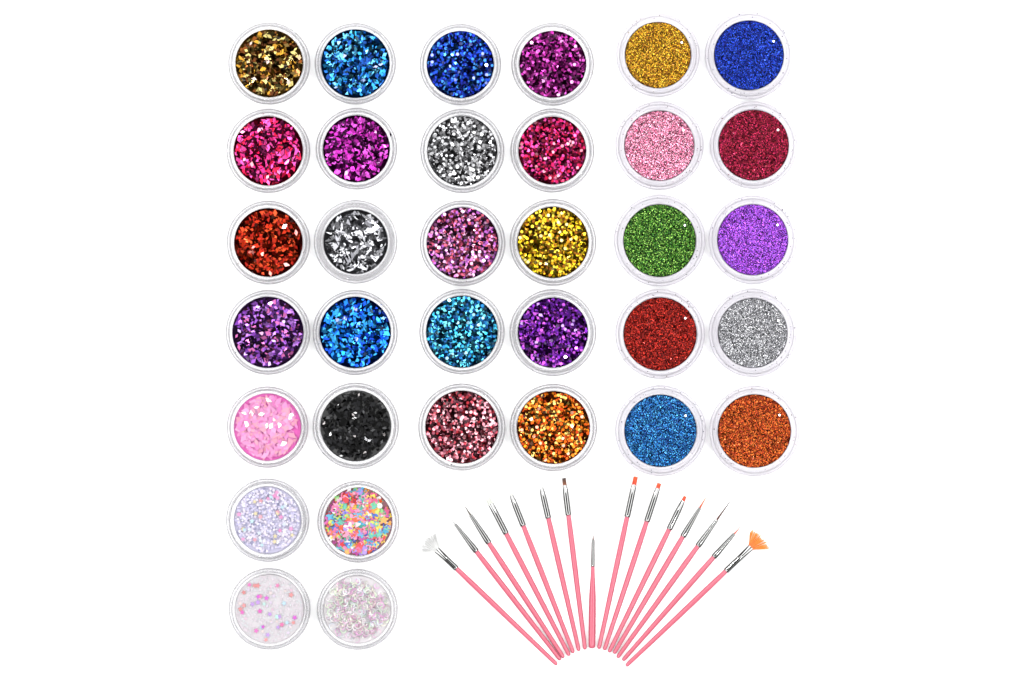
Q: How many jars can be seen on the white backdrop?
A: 34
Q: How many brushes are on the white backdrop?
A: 15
